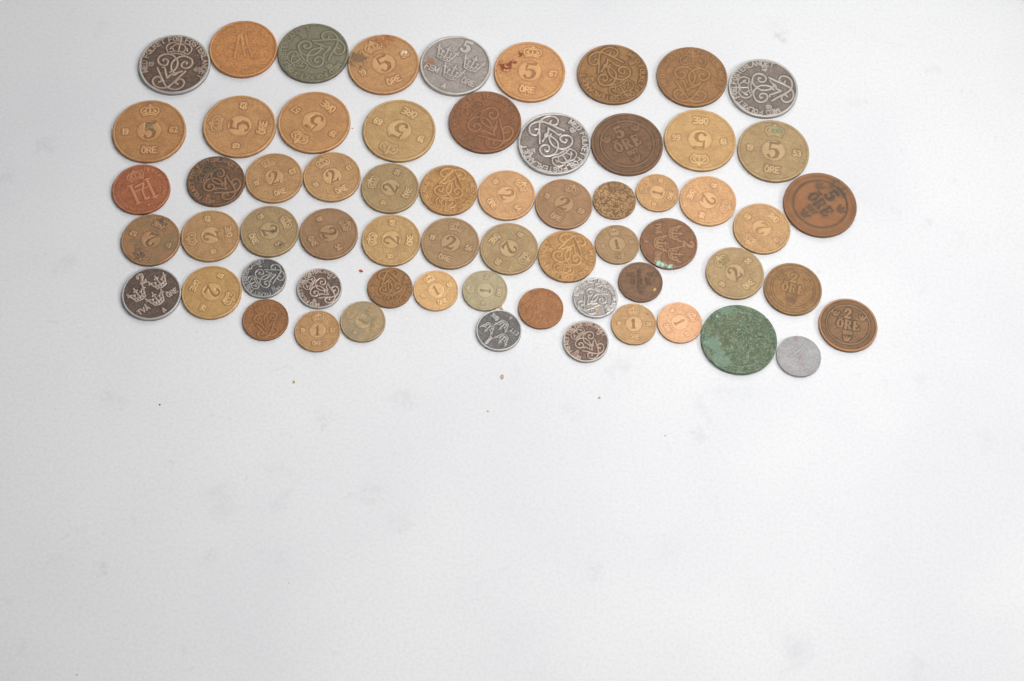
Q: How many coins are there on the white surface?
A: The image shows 63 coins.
